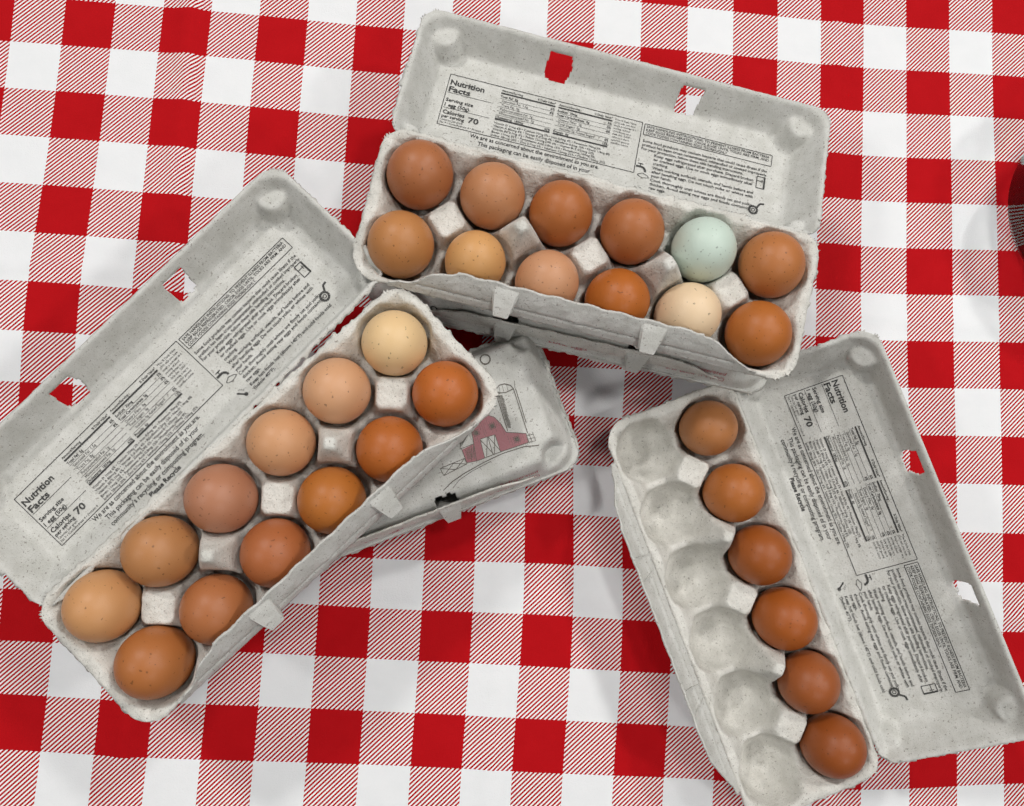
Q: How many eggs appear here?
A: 30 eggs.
